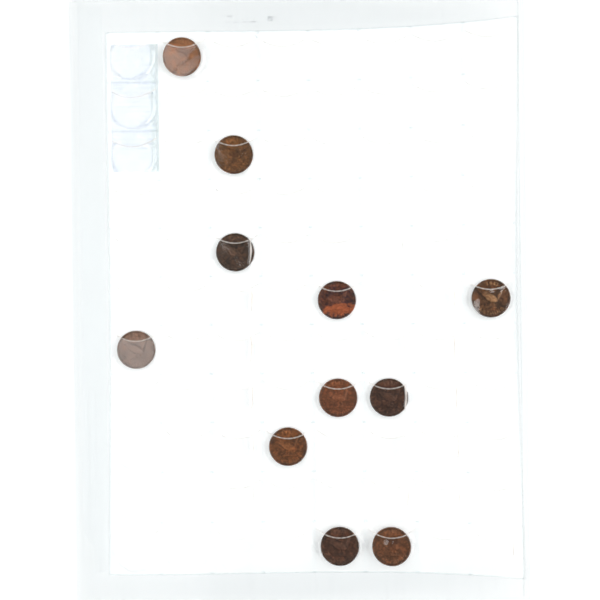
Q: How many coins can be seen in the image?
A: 11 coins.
